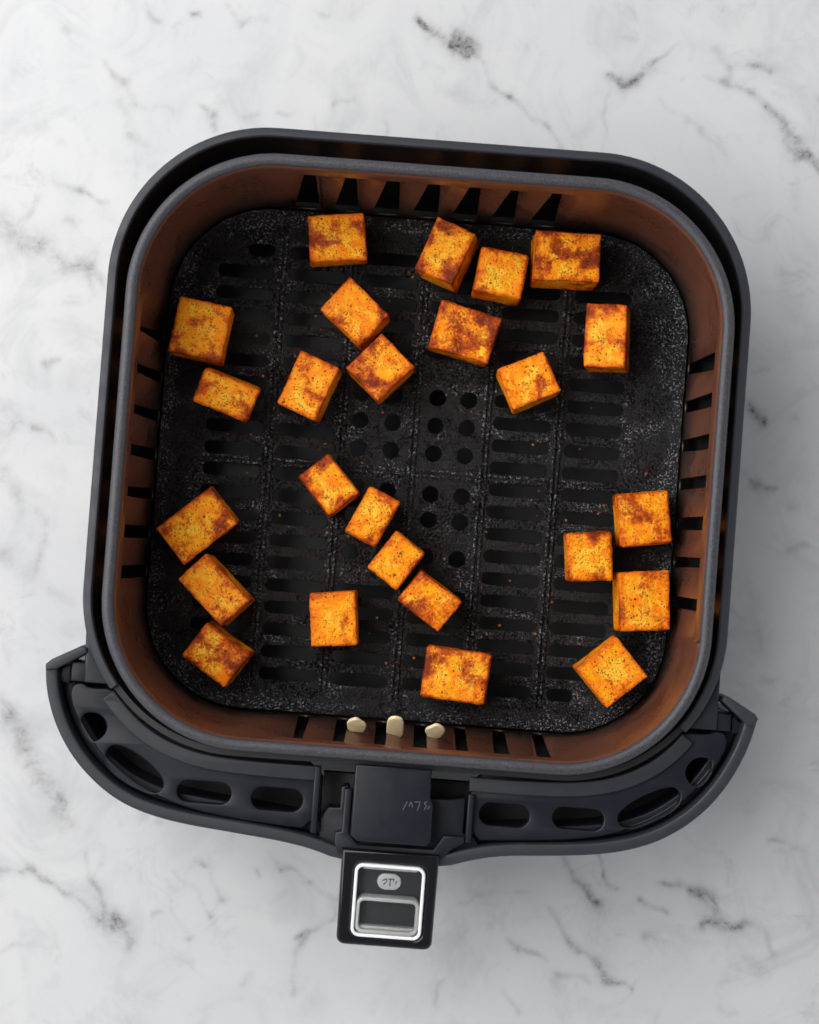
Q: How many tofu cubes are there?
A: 25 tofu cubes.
